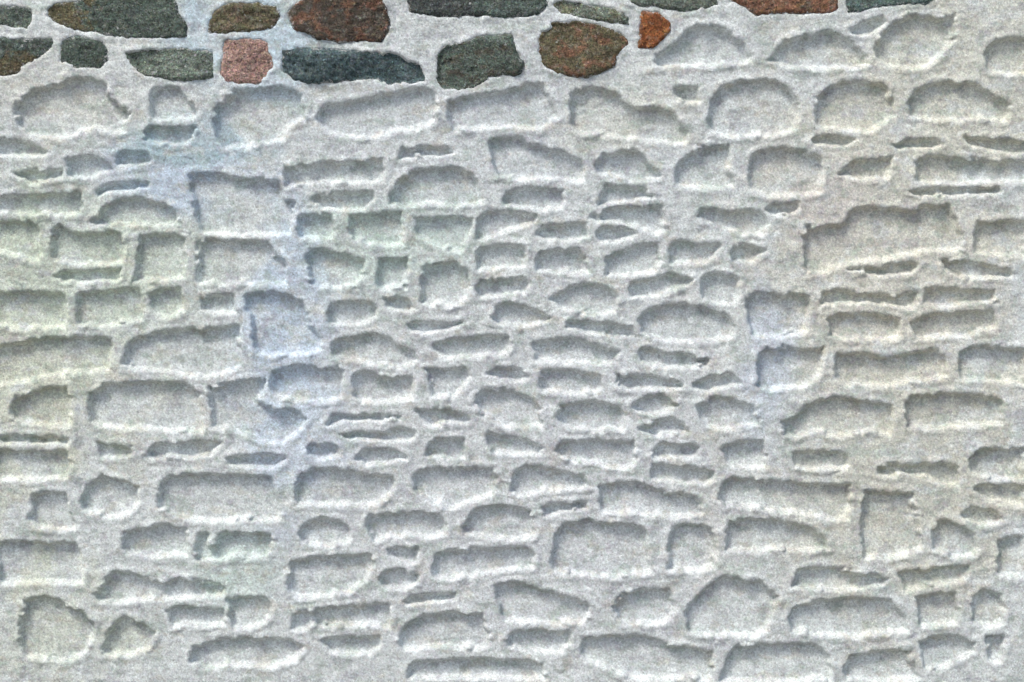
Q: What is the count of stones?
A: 17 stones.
